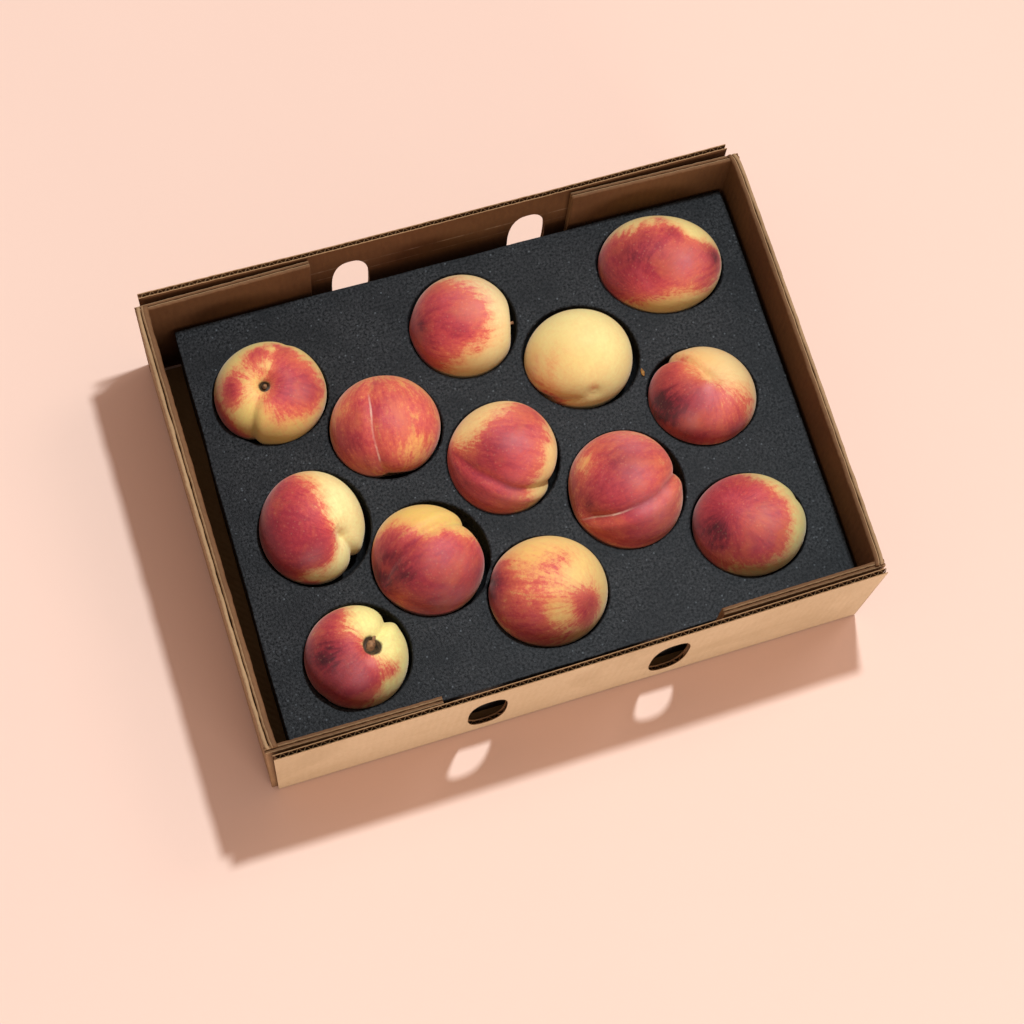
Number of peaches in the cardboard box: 13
